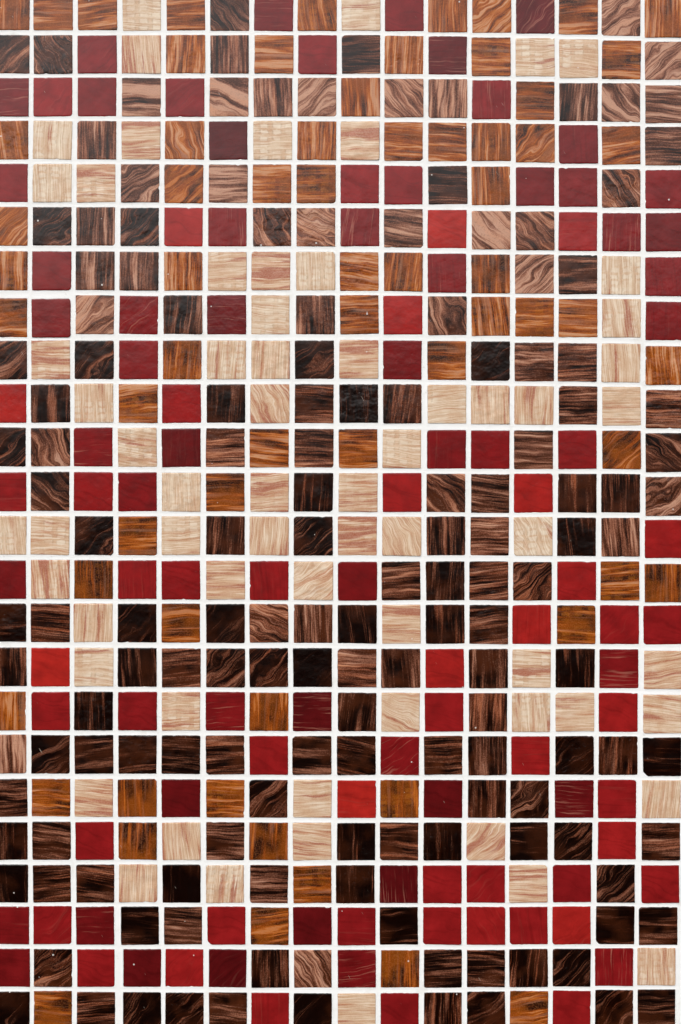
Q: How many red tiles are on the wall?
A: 102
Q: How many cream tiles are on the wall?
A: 64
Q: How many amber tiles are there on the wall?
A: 66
